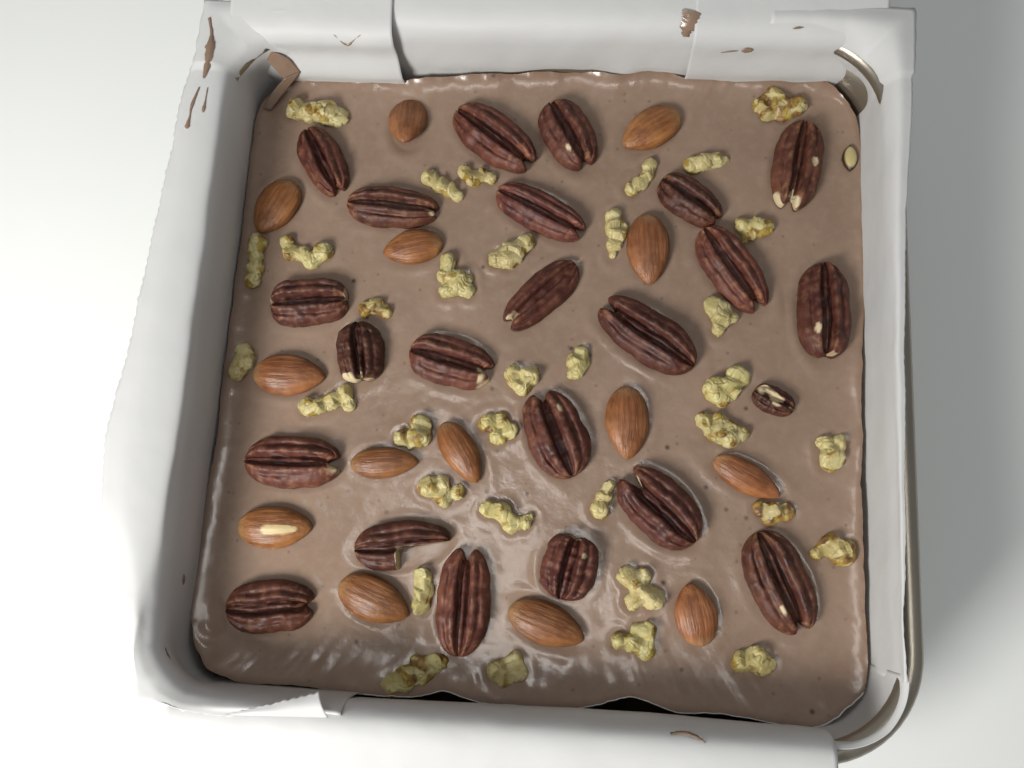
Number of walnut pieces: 34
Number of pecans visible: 23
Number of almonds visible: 14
